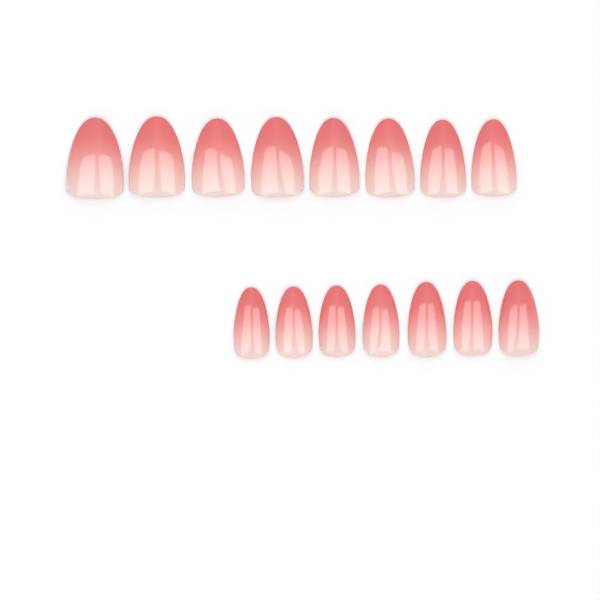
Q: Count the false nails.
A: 15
